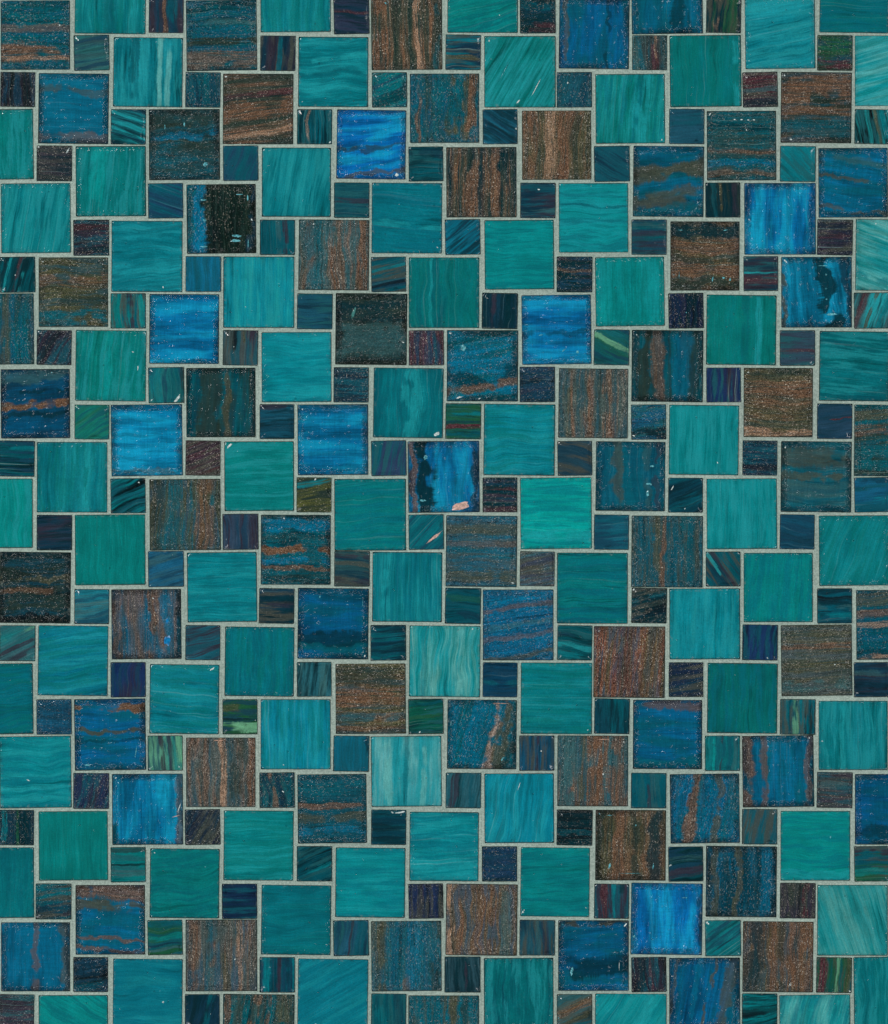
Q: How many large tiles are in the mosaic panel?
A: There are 145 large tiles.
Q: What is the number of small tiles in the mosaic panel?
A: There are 134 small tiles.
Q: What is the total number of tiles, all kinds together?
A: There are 279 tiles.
